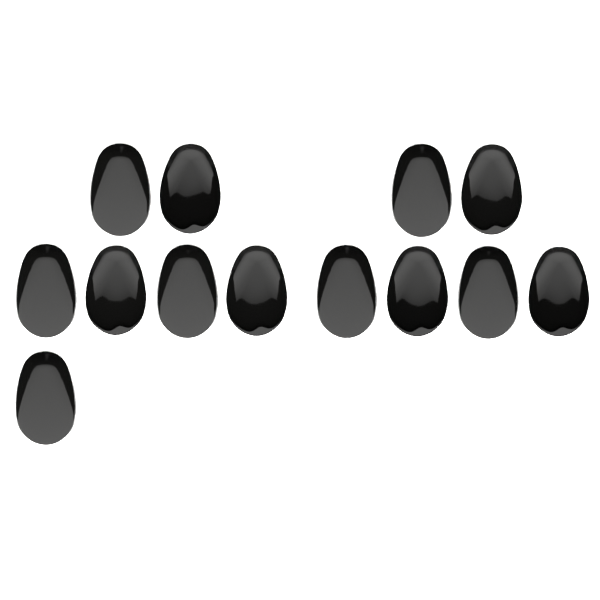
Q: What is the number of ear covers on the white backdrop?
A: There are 13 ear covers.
